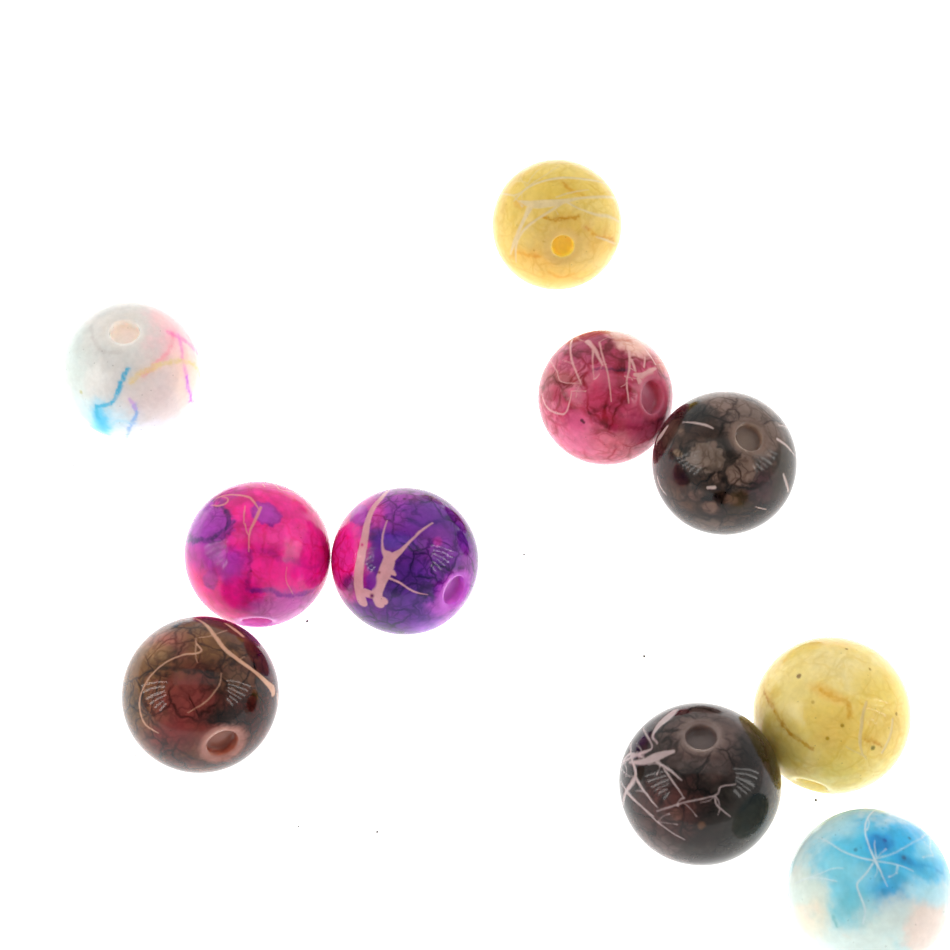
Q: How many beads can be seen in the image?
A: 10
